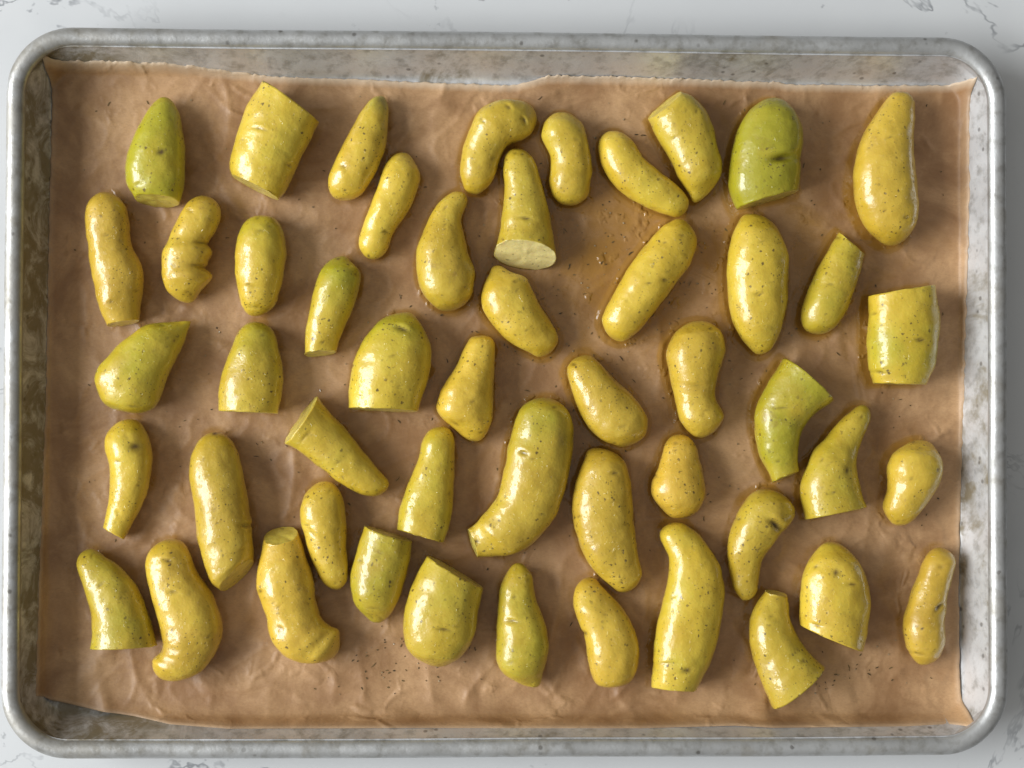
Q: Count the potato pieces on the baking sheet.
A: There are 50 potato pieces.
